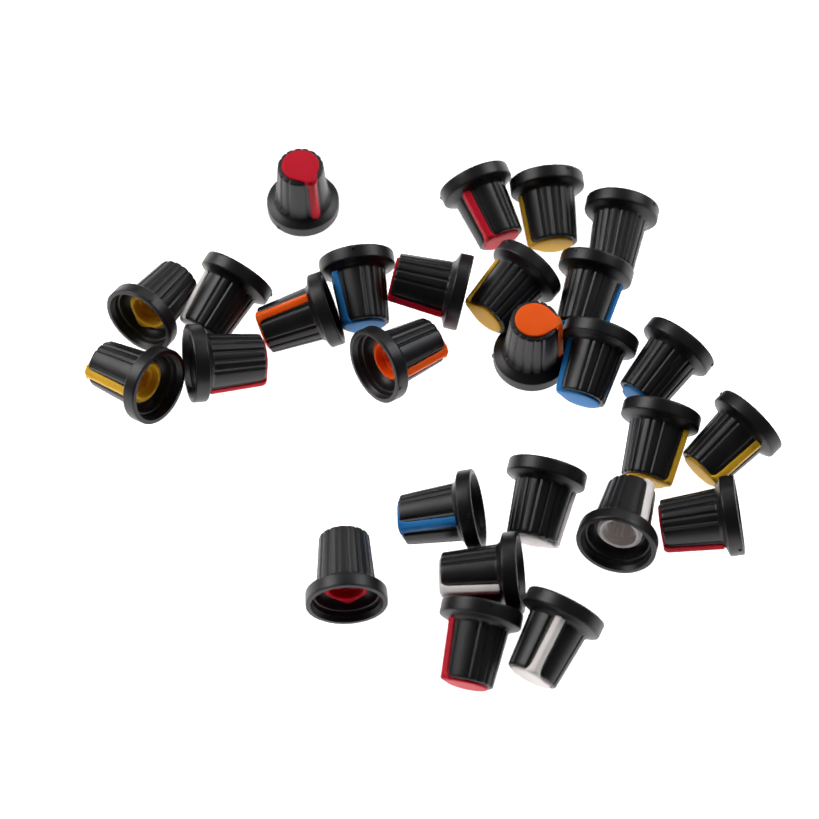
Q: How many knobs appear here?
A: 27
